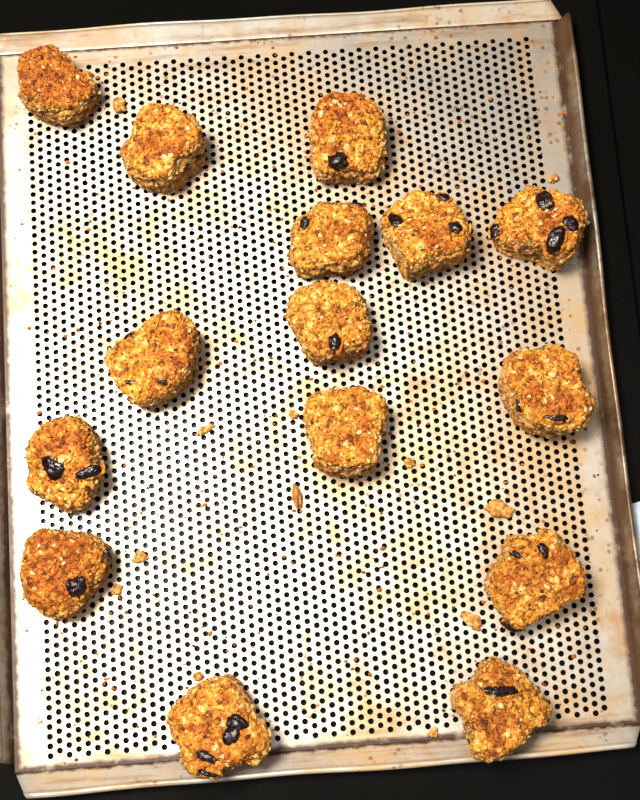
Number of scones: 15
